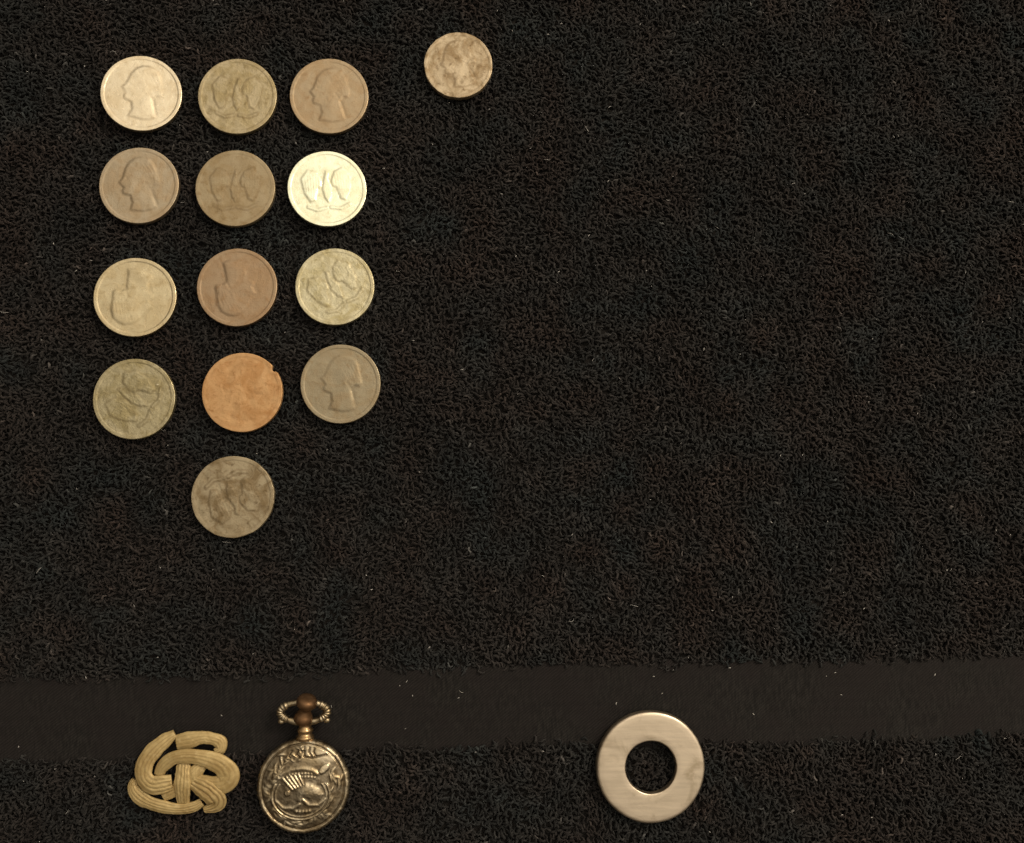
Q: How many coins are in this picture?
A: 14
